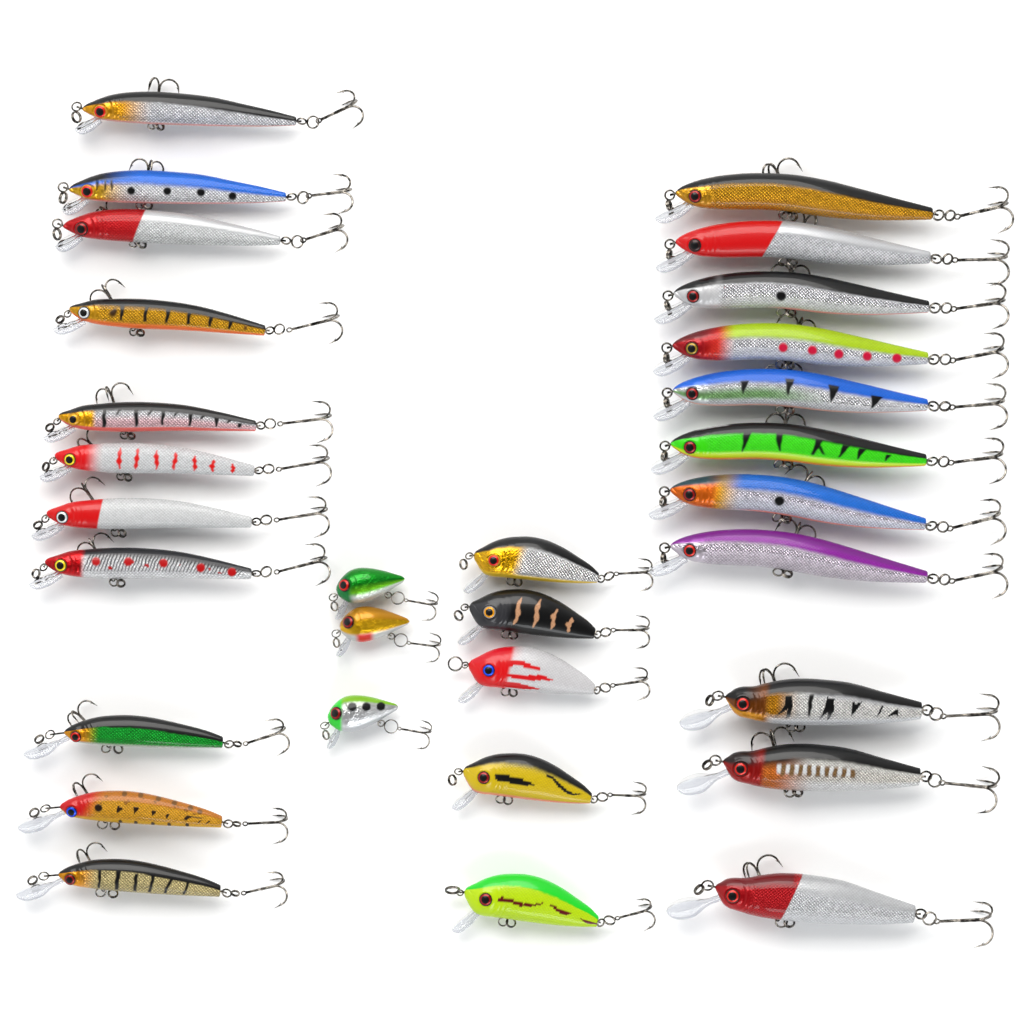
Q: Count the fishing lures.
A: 30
